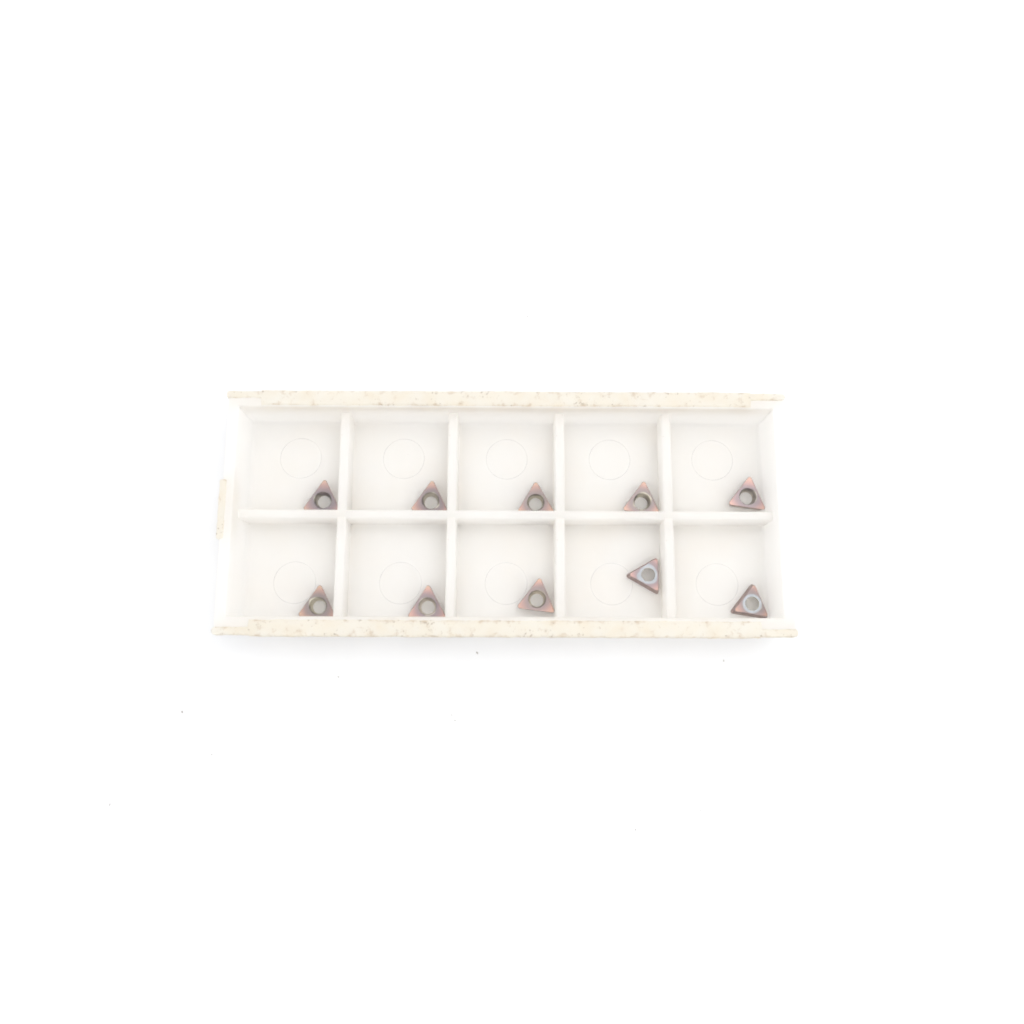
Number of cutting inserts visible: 10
